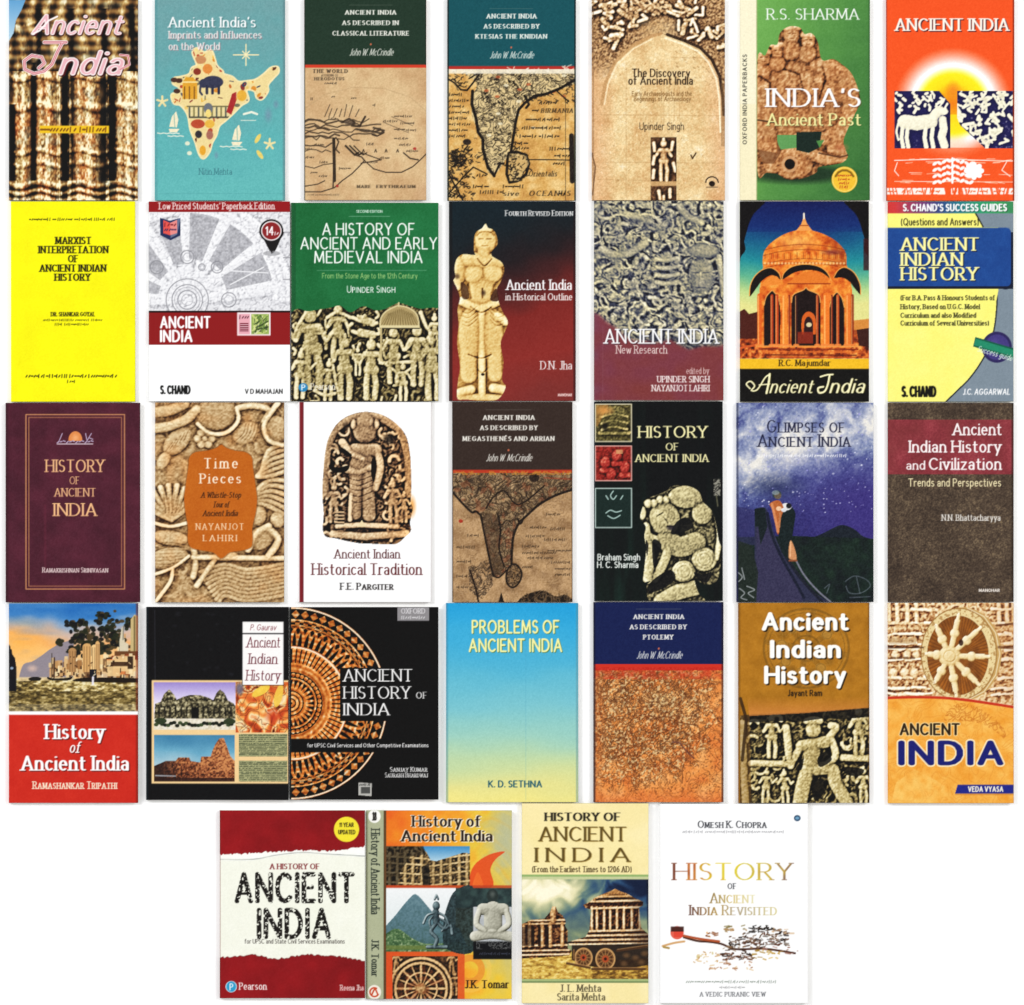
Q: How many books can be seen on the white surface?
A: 32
